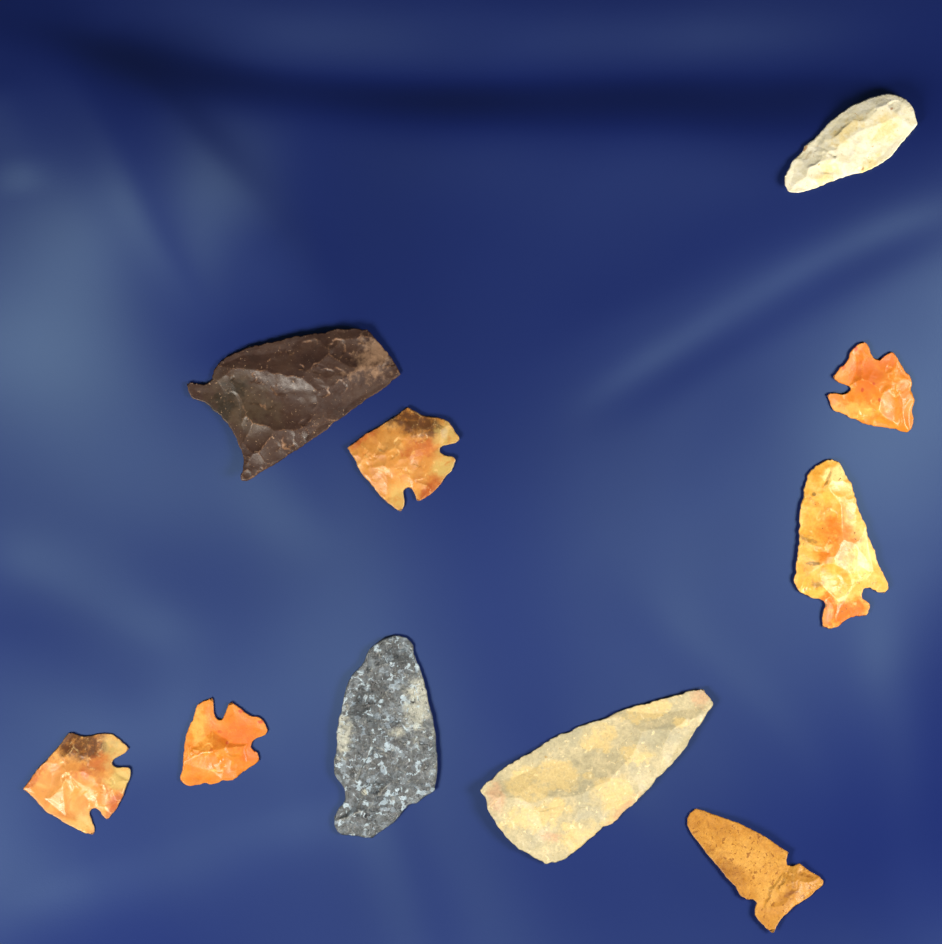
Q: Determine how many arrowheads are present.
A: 10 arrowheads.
